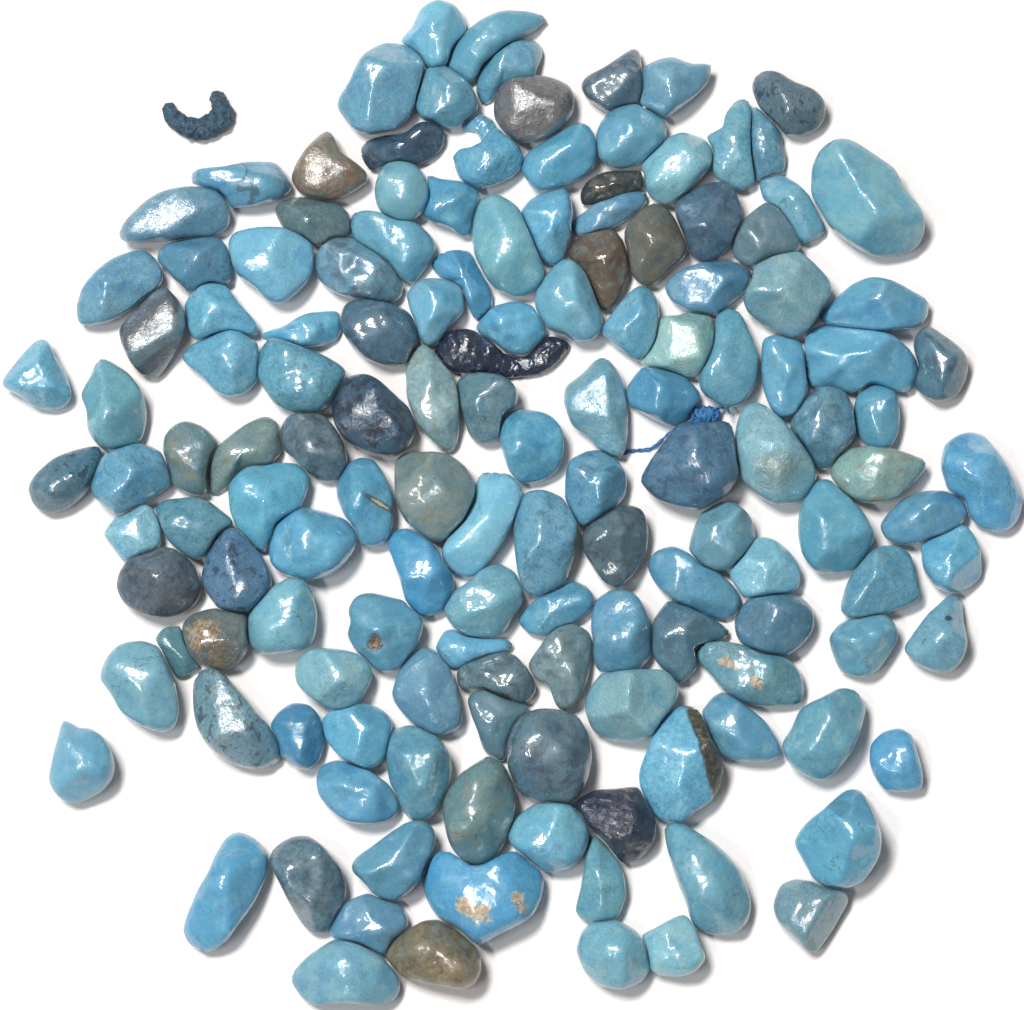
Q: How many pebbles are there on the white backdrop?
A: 144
